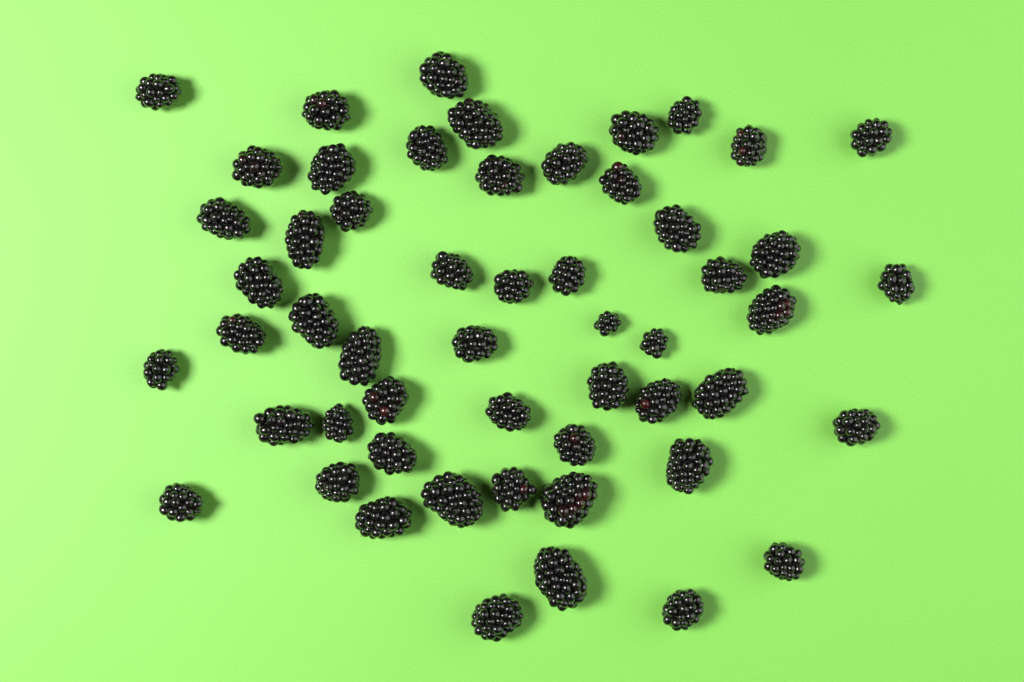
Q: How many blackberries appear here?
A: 54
